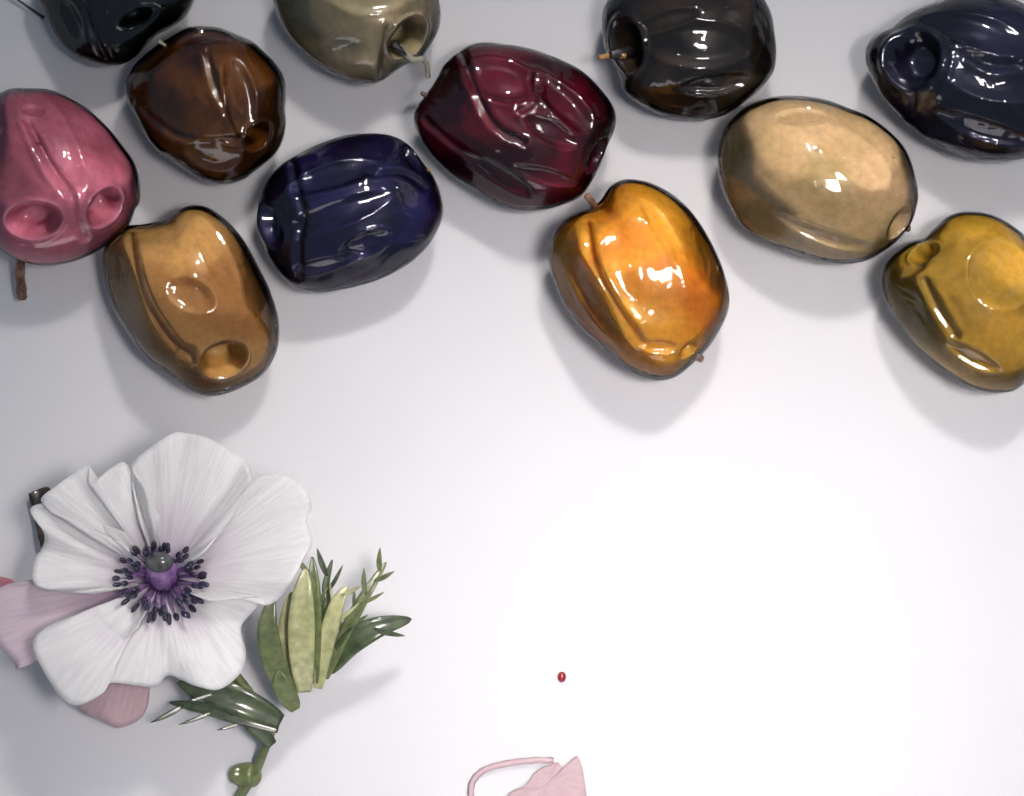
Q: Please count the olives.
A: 12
